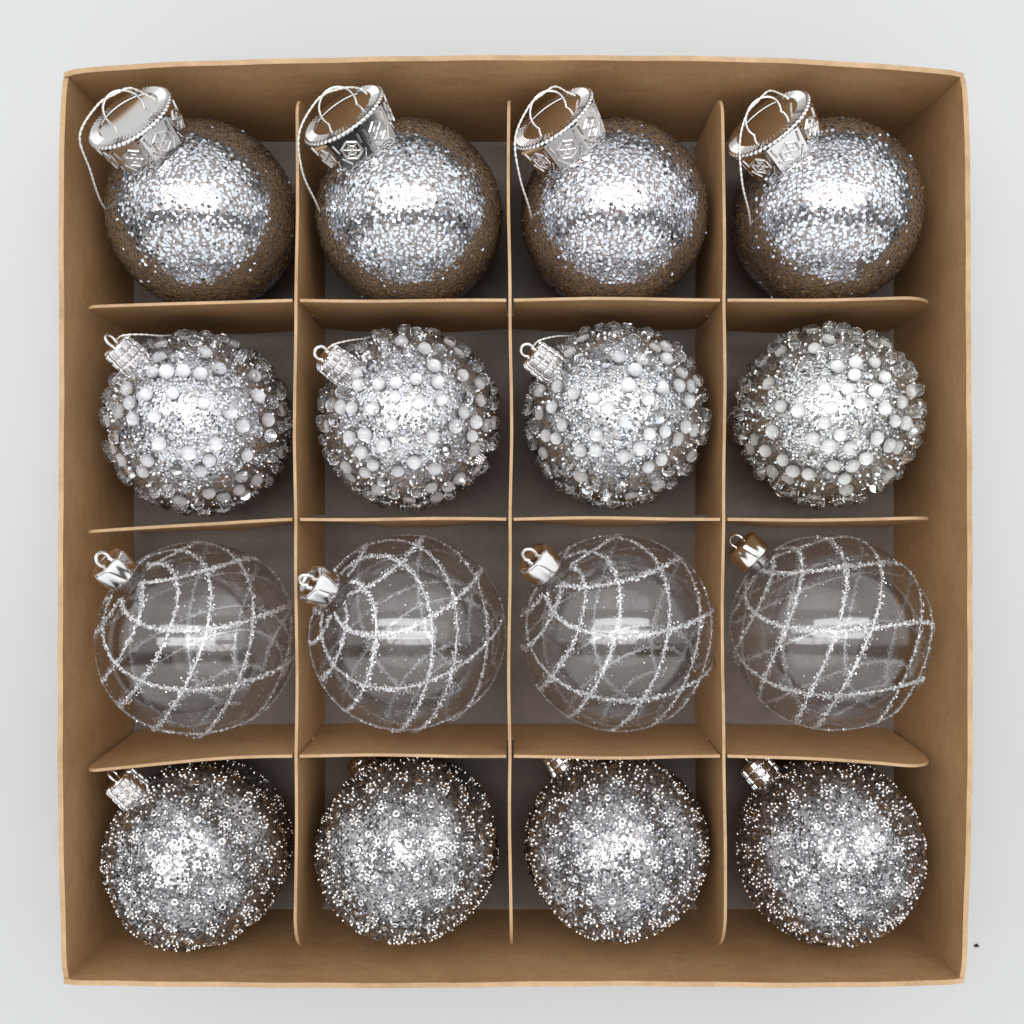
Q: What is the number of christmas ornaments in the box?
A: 16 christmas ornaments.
